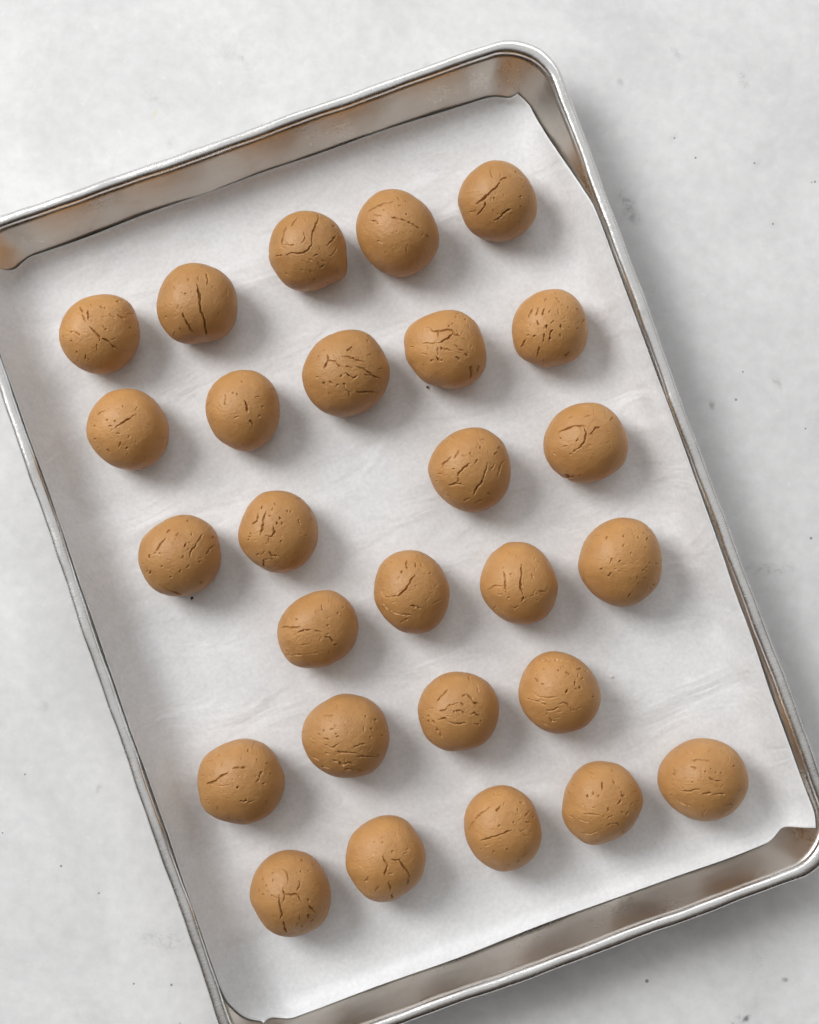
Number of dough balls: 27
